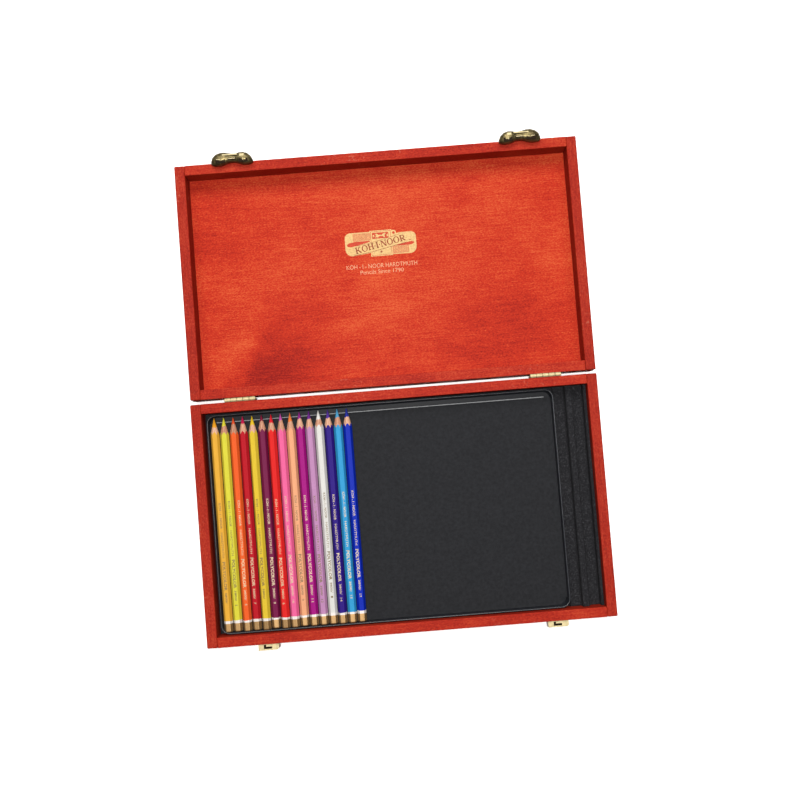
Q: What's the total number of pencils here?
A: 15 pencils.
